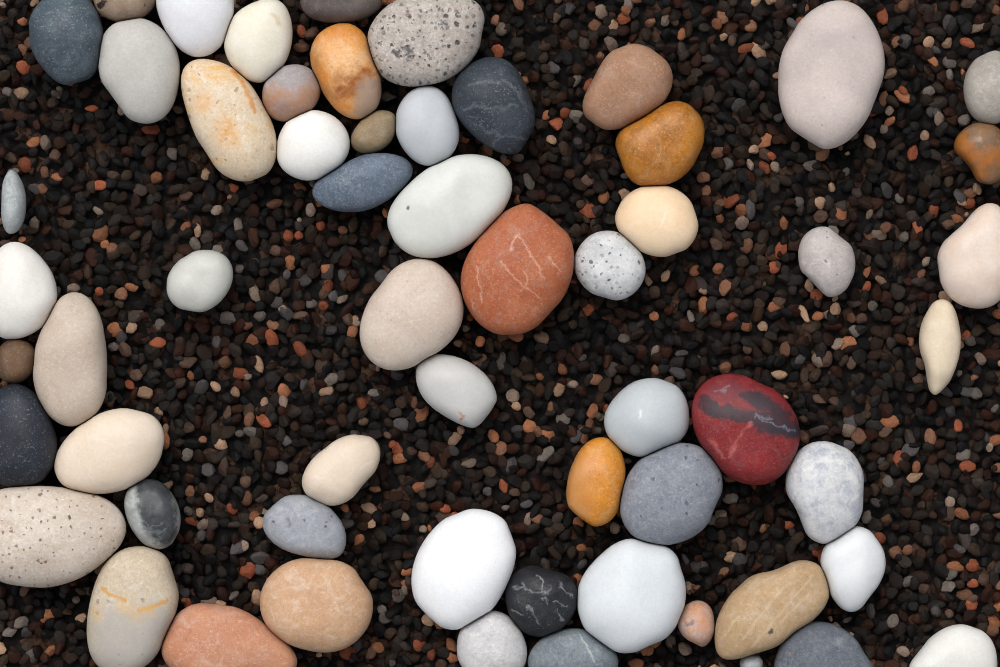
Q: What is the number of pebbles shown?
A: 59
